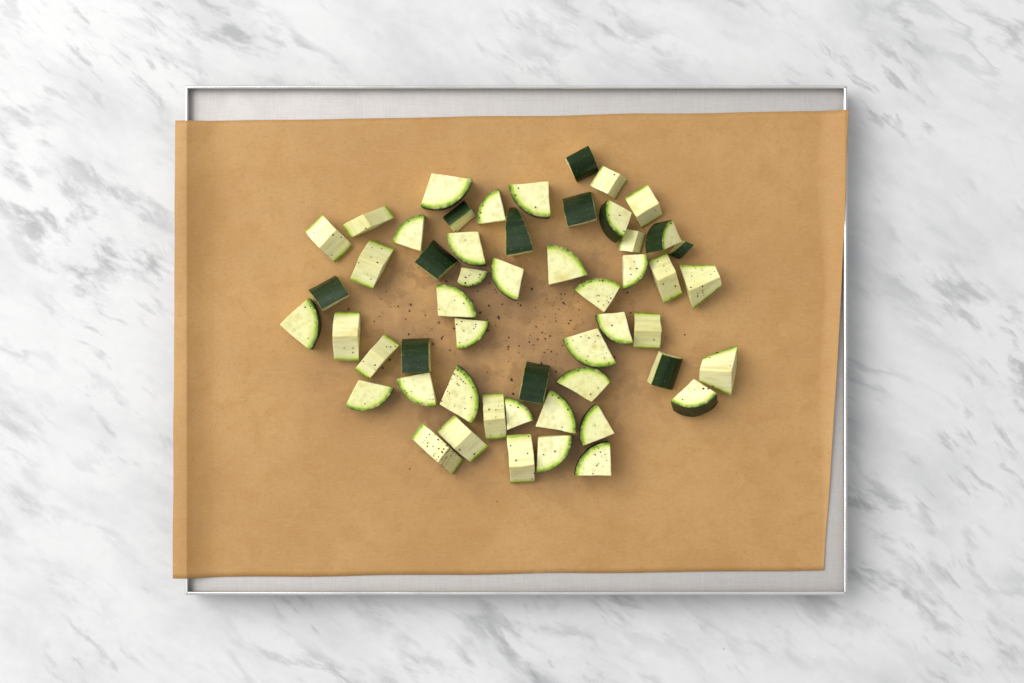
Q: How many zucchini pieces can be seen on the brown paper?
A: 53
